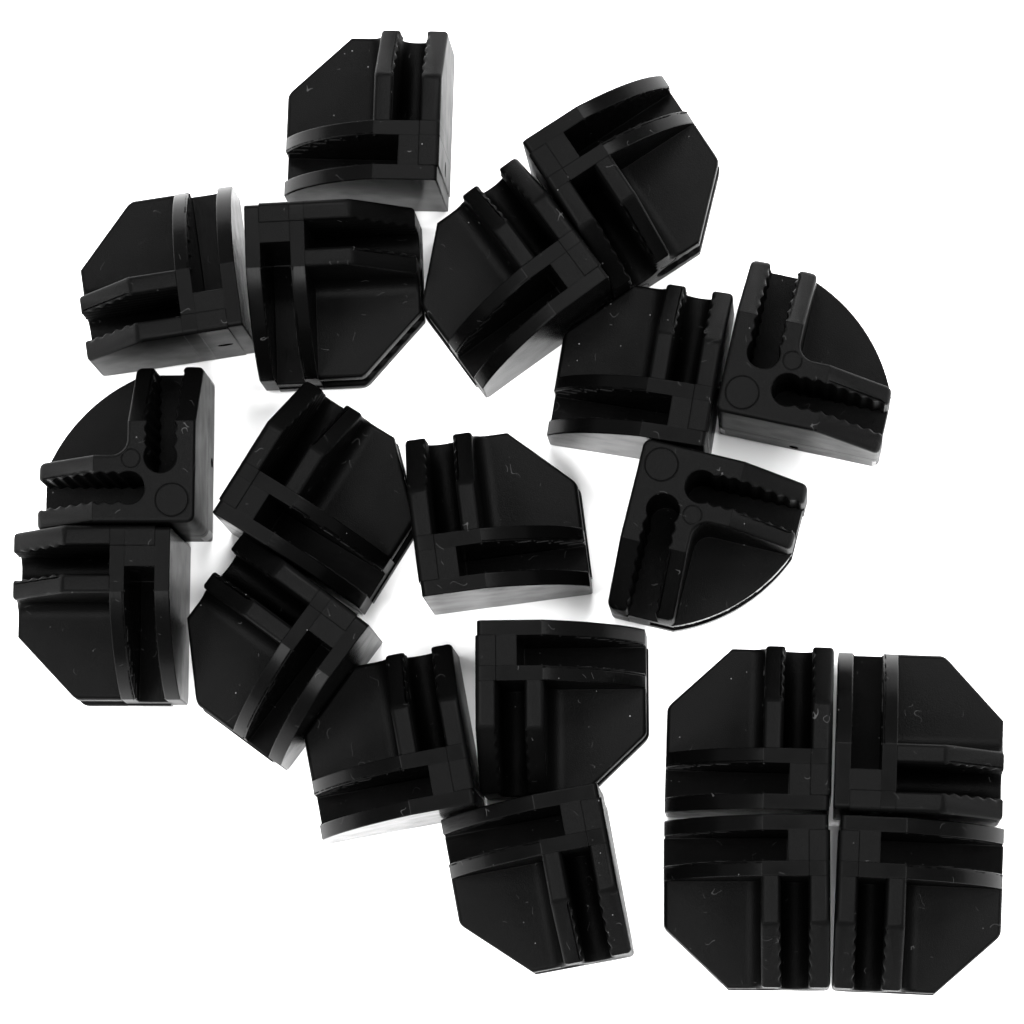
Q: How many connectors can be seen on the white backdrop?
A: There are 20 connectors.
